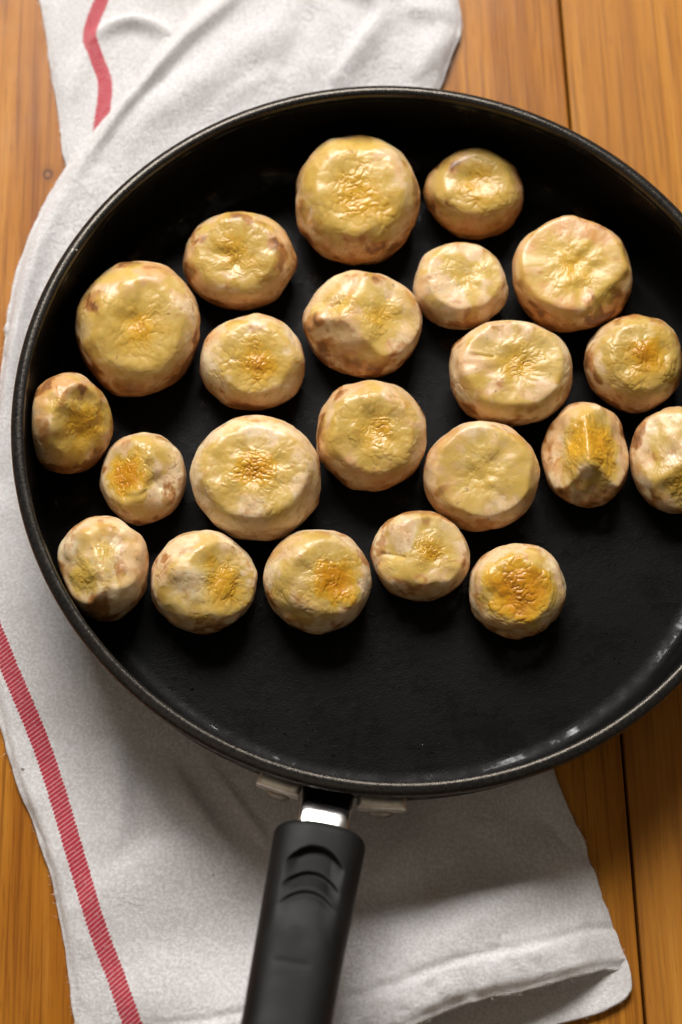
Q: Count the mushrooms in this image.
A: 22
